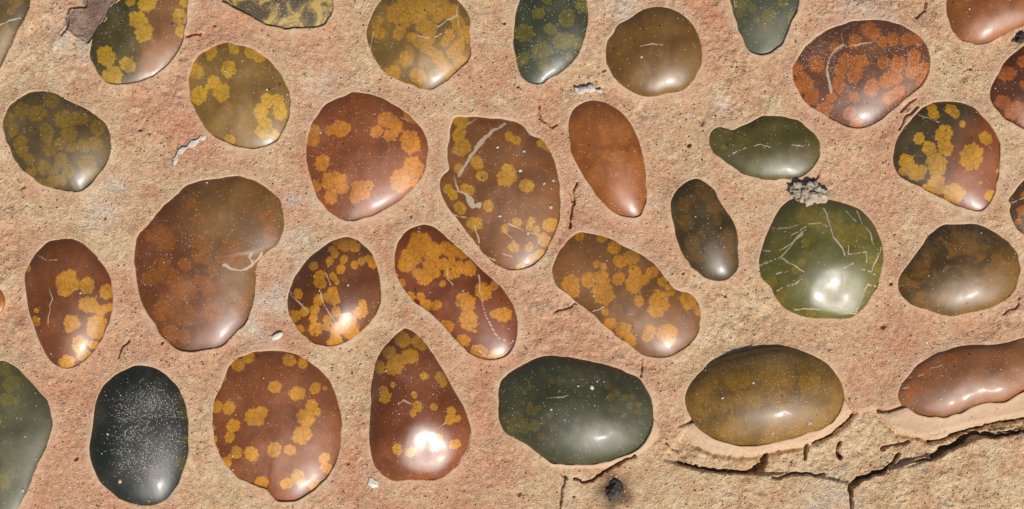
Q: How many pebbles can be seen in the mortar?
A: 34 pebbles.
